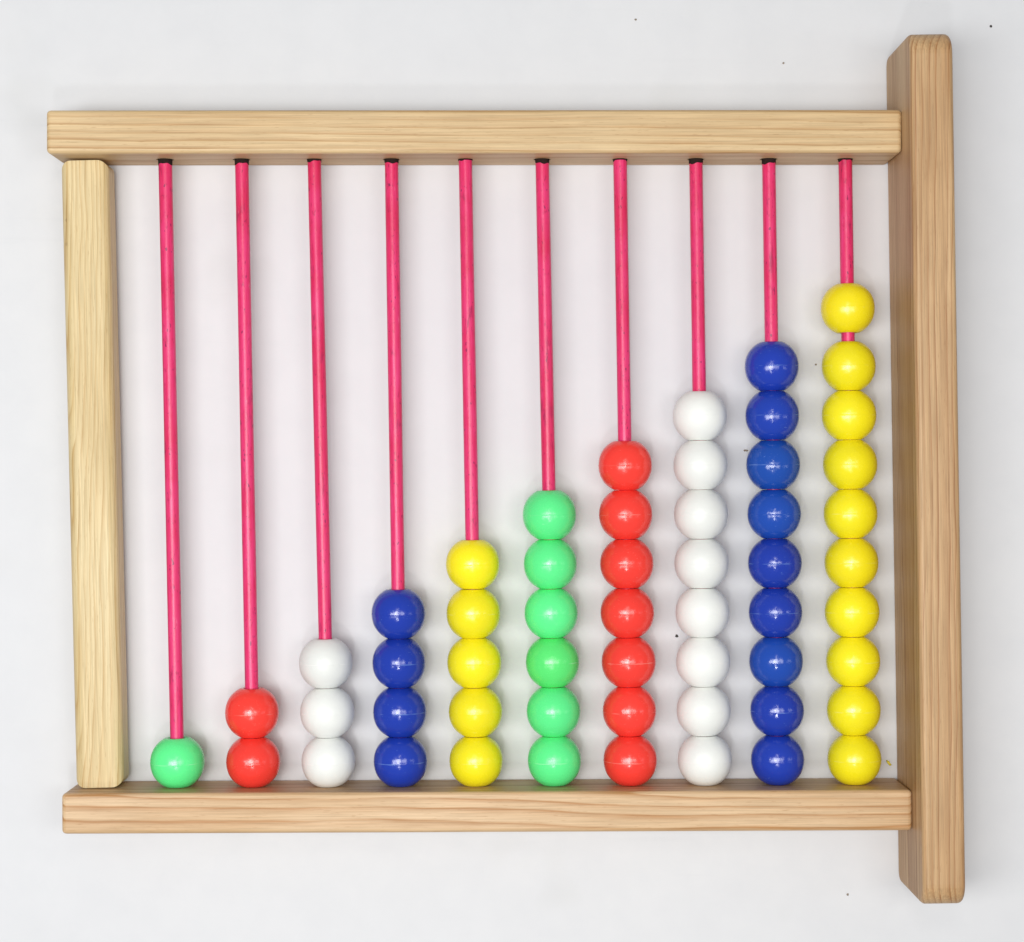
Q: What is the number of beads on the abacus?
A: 55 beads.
